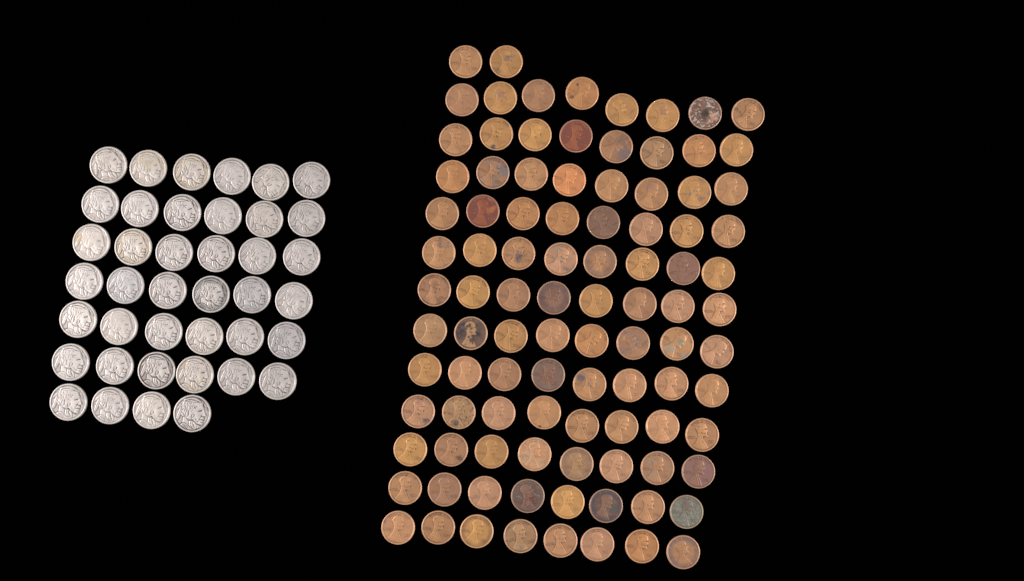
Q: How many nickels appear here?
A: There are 40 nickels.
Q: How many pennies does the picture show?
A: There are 98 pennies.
